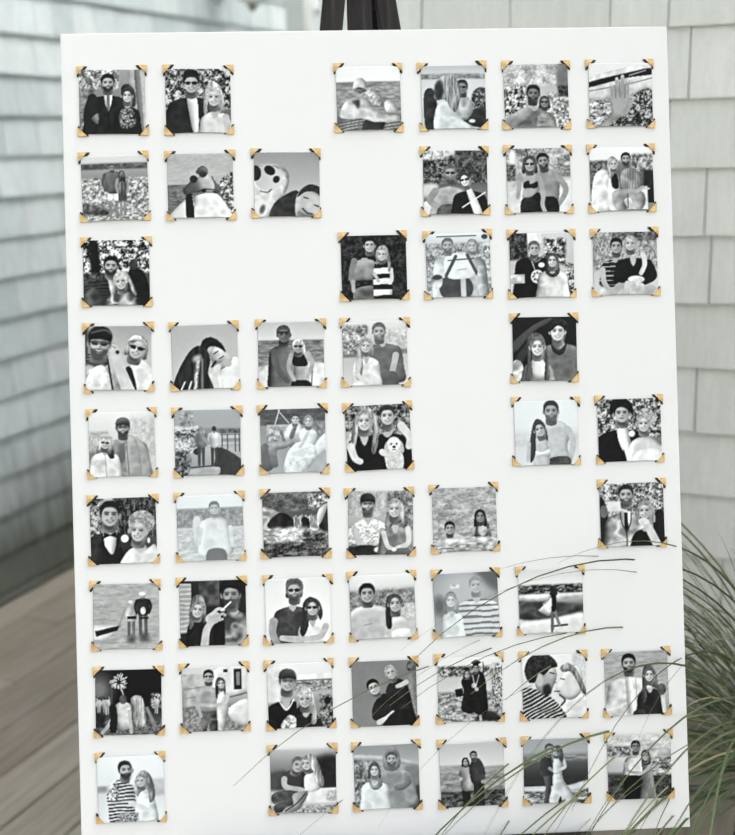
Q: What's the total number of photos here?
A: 53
